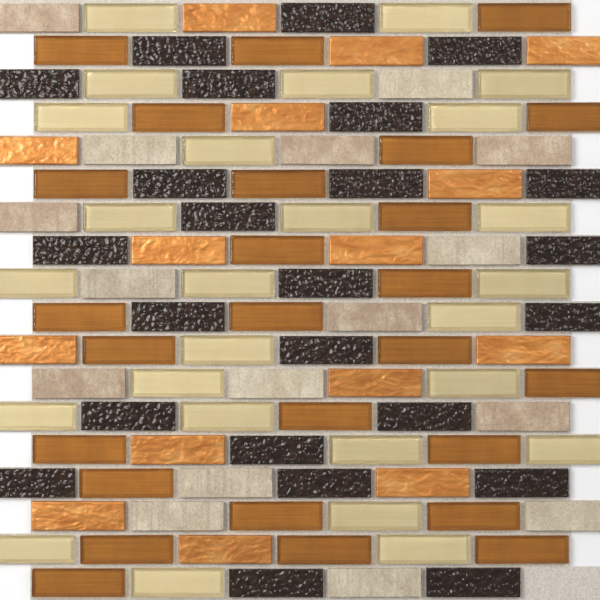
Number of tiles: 107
